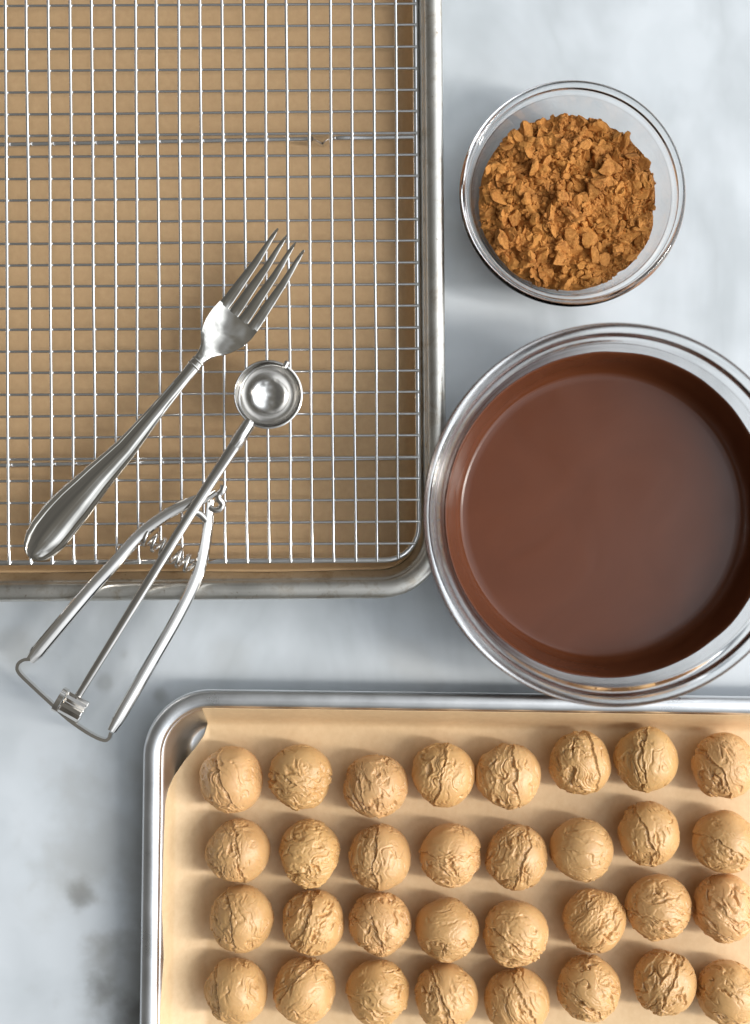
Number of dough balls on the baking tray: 32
